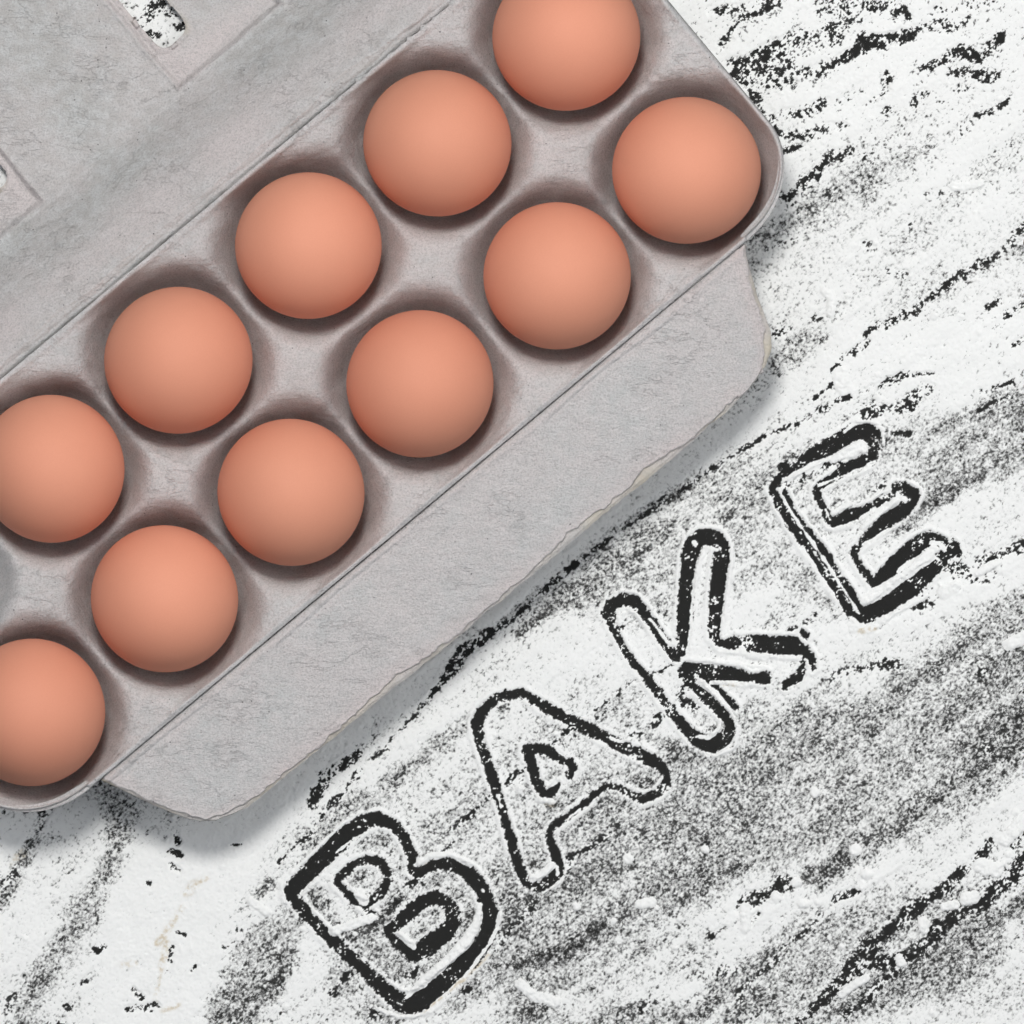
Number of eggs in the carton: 11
